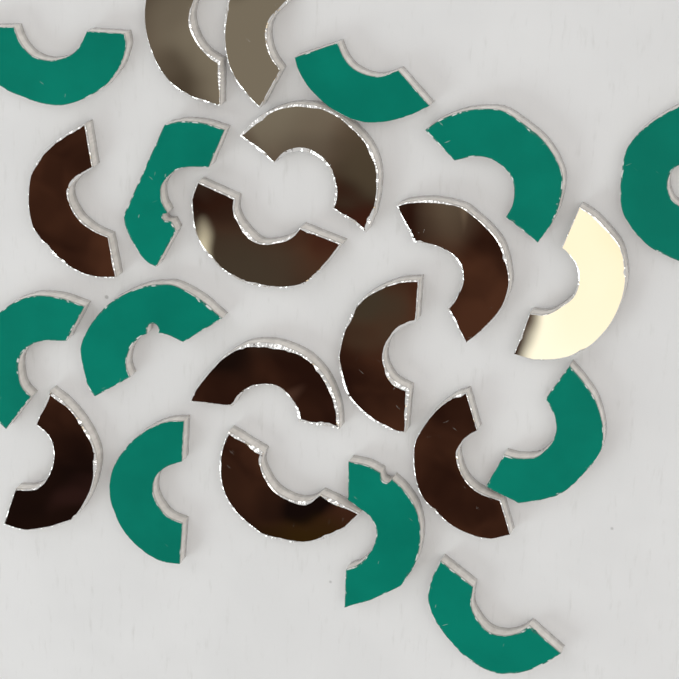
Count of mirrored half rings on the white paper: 12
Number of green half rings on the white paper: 11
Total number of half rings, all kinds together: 23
